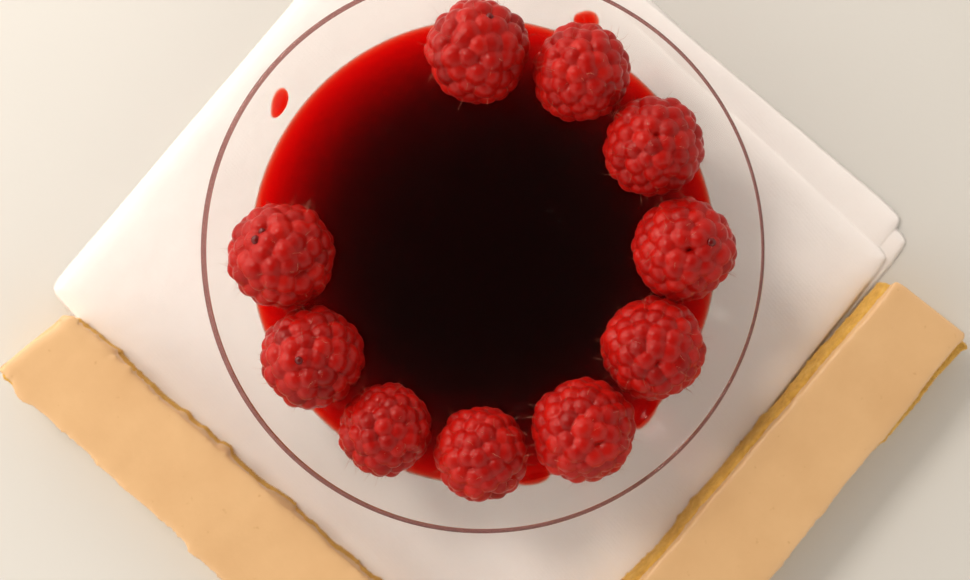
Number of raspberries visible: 10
